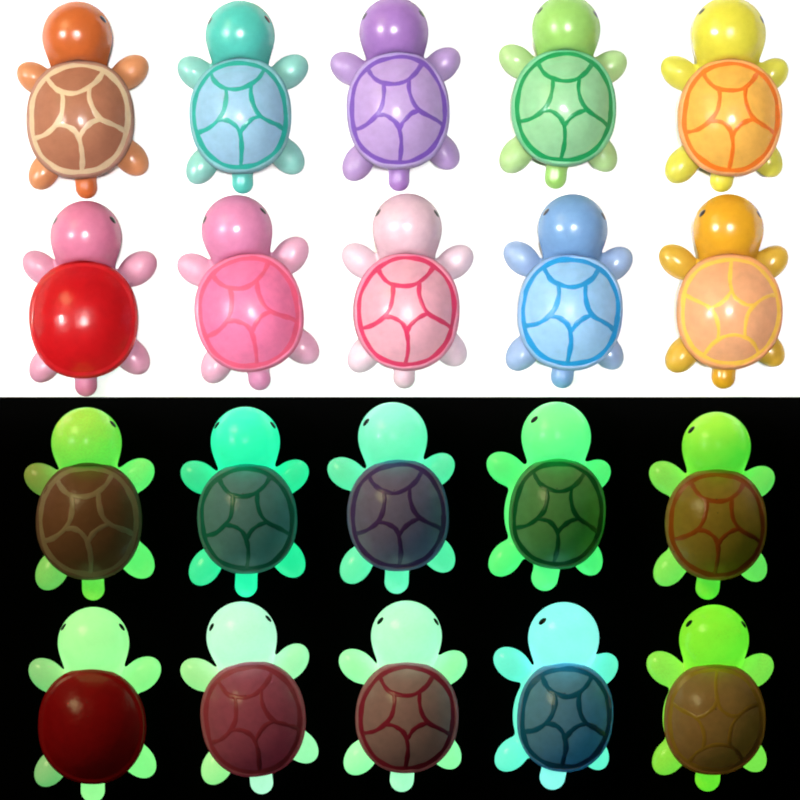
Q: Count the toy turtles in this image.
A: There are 20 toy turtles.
